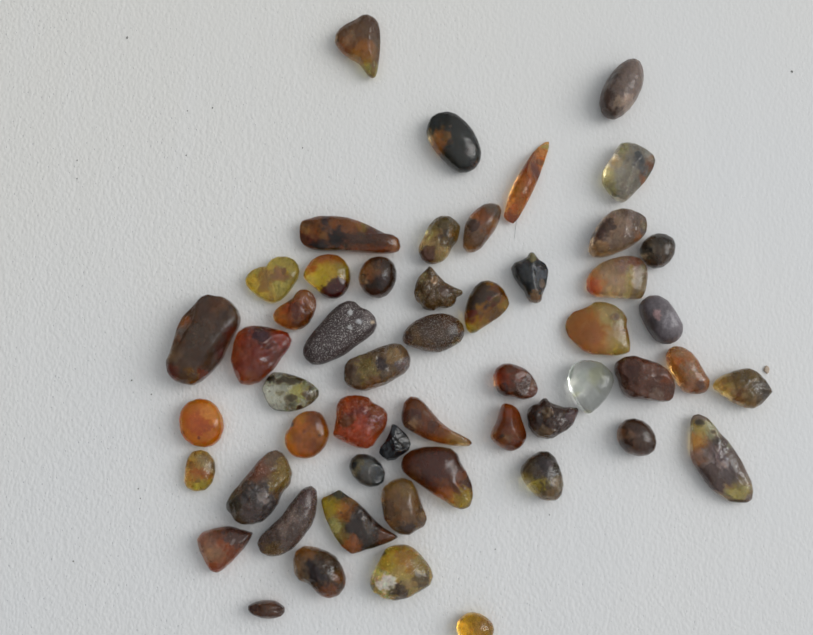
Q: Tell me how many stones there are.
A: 53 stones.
